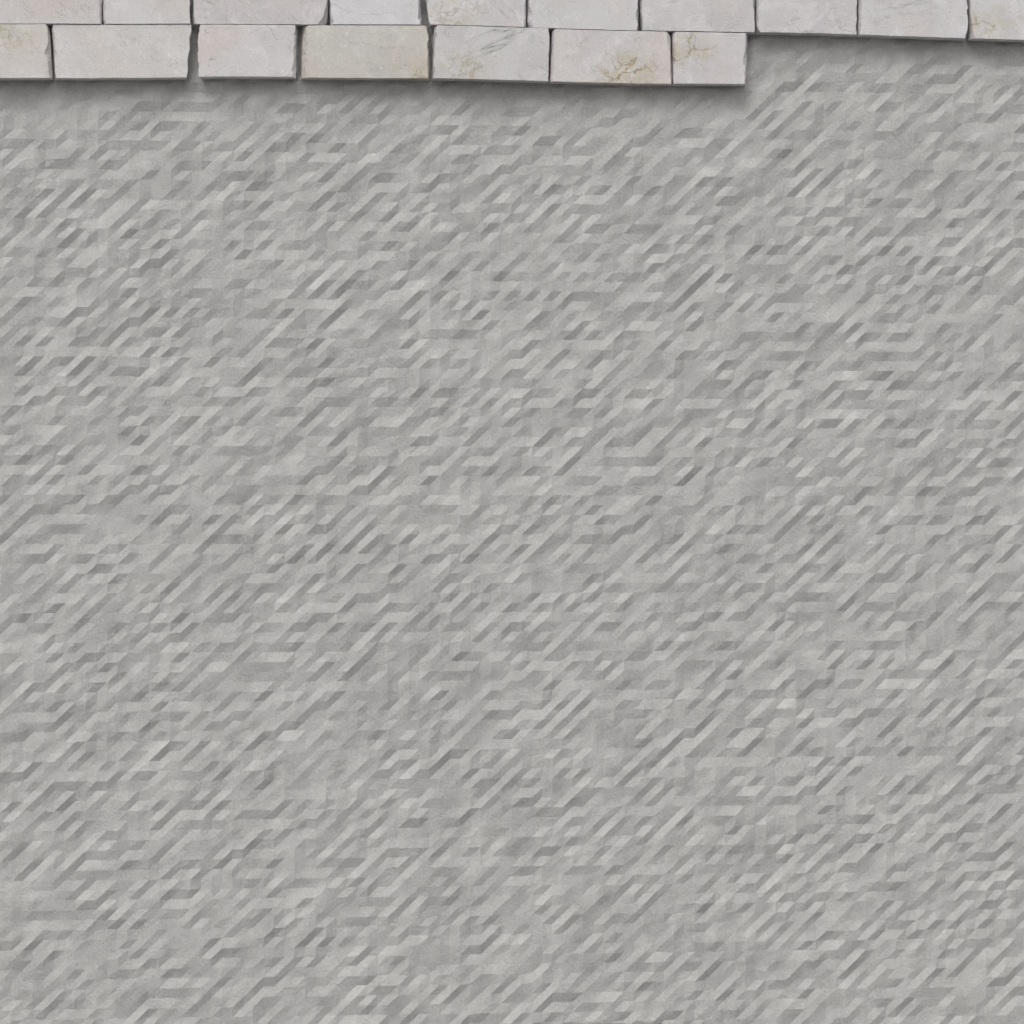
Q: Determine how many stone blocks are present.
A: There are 17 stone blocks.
